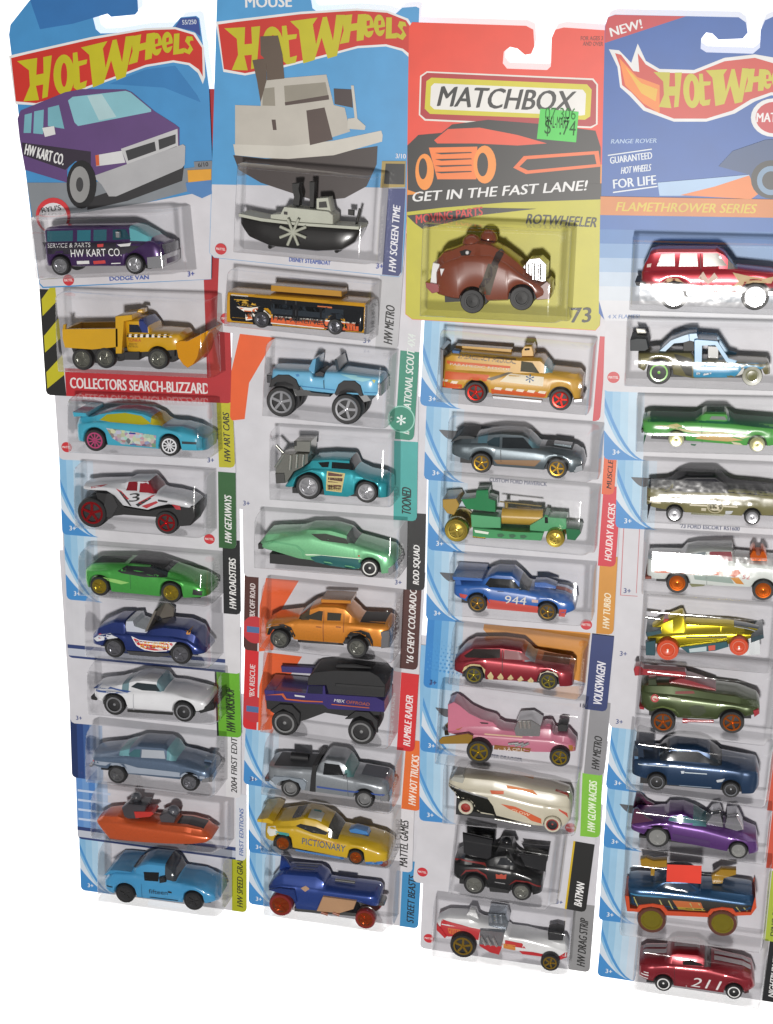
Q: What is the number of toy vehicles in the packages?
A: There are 41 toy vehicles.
